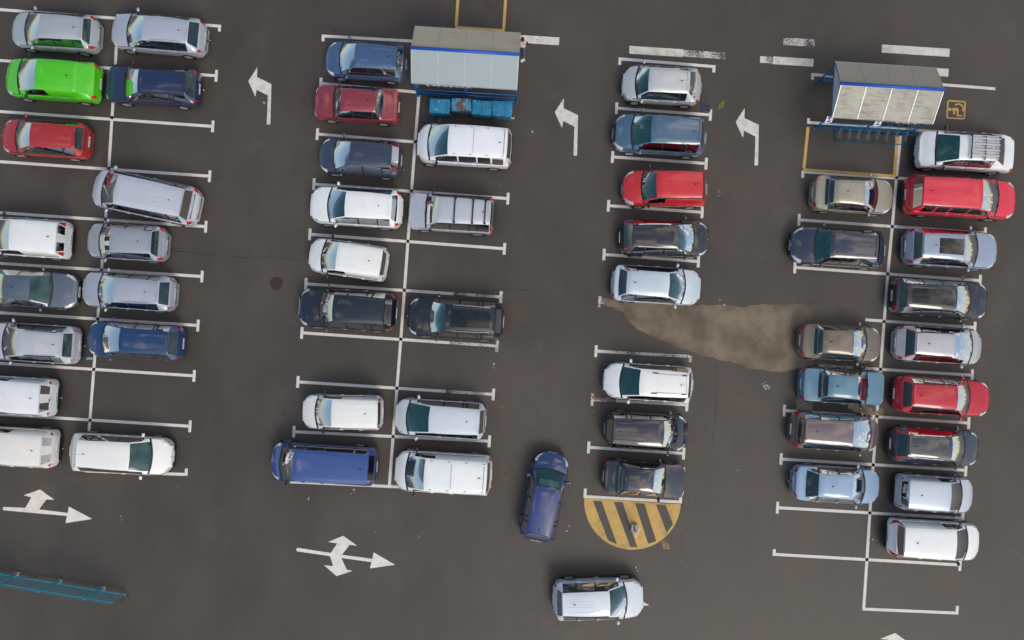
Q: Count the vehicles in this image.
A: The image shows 53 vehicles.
